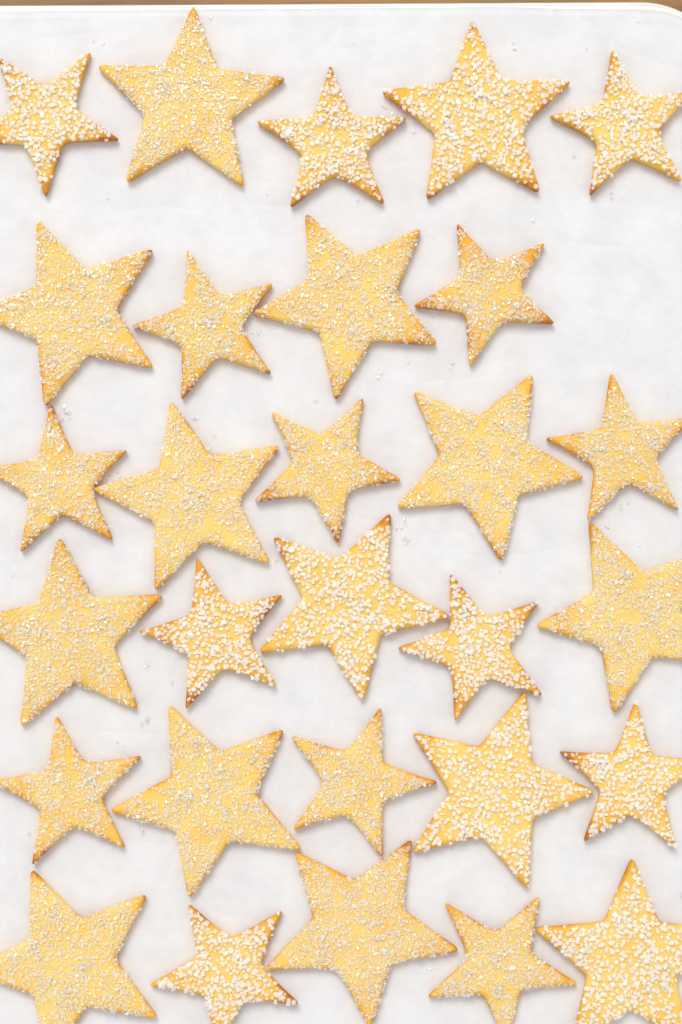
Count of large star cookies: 14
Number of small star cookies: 15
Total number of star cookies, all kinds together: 29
